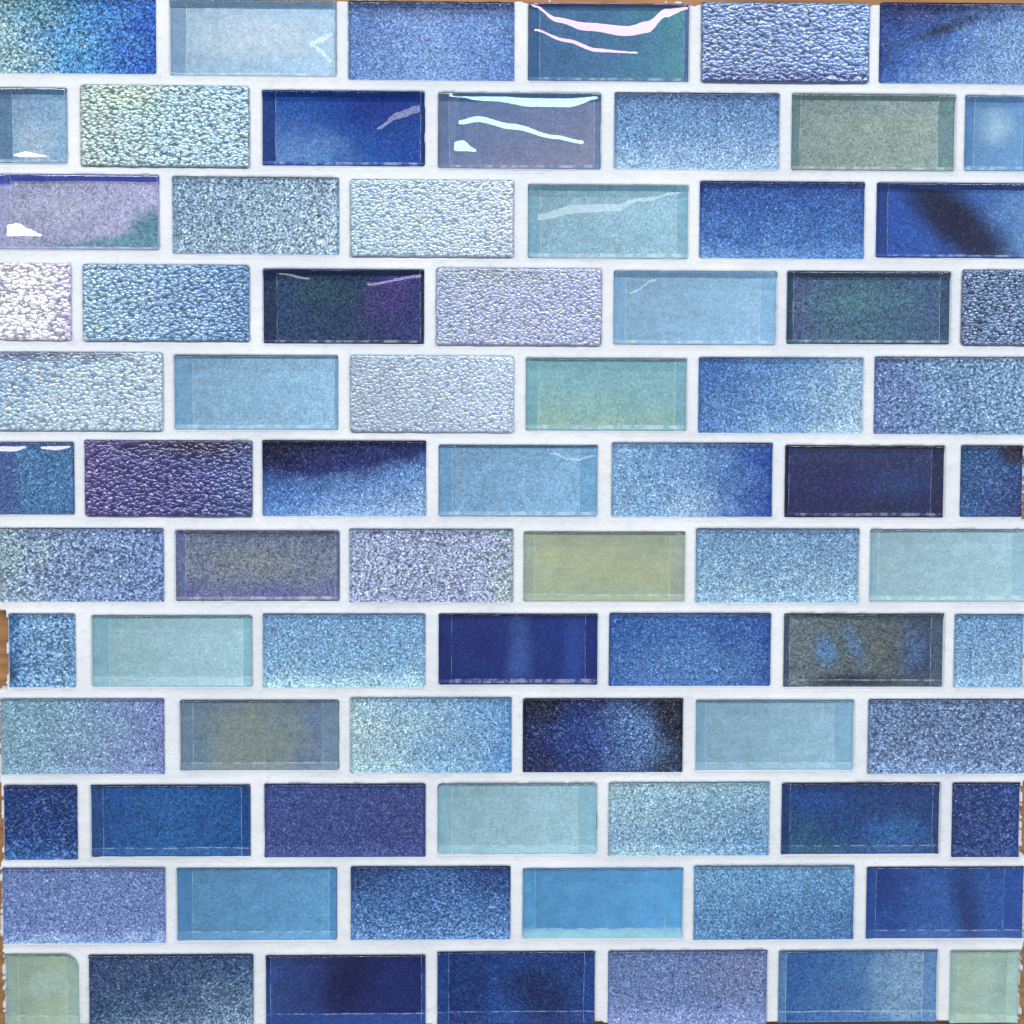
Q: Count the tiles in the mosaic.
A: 78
